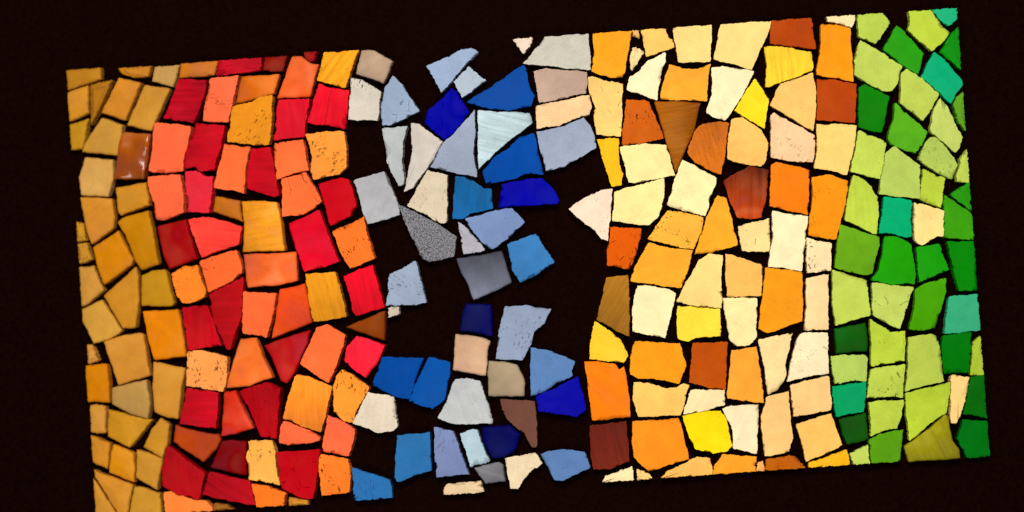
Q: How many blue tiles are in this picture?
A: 26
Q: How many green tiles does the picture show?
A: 44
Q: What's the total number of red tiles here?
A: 25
